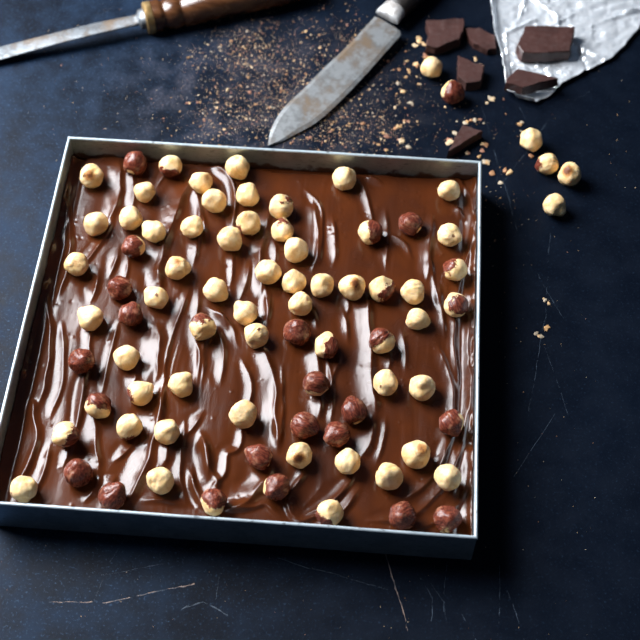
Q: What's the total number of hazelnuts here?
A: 83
